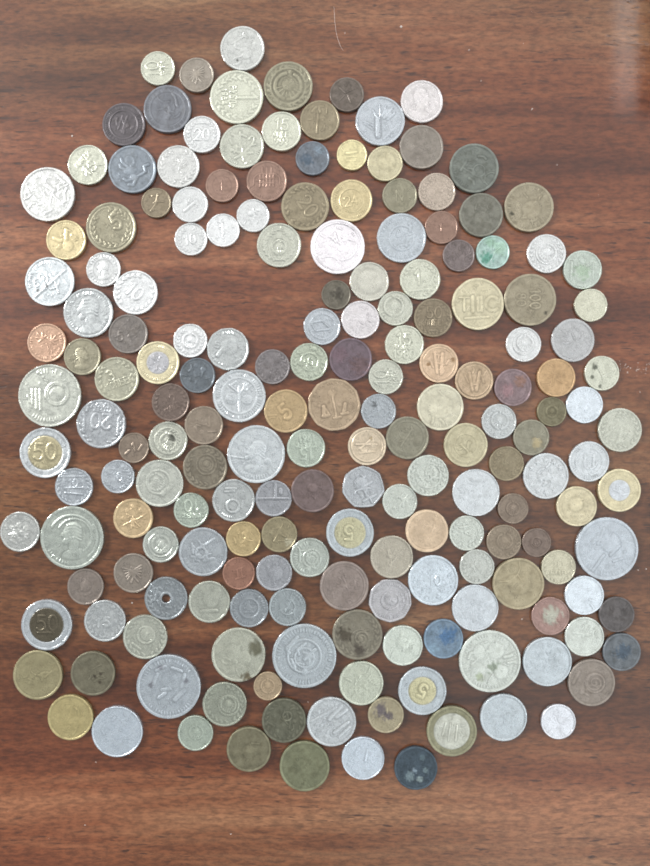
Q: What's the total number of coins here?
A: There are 186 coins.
